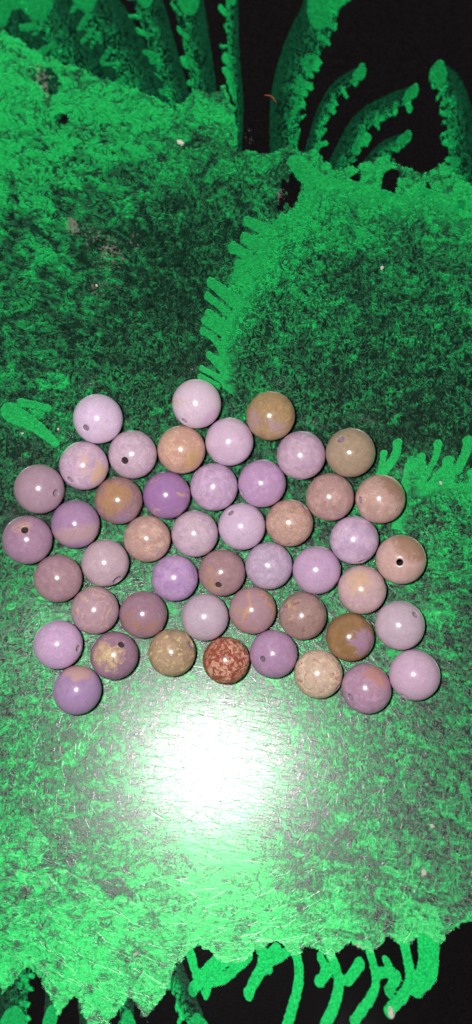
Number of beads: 47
